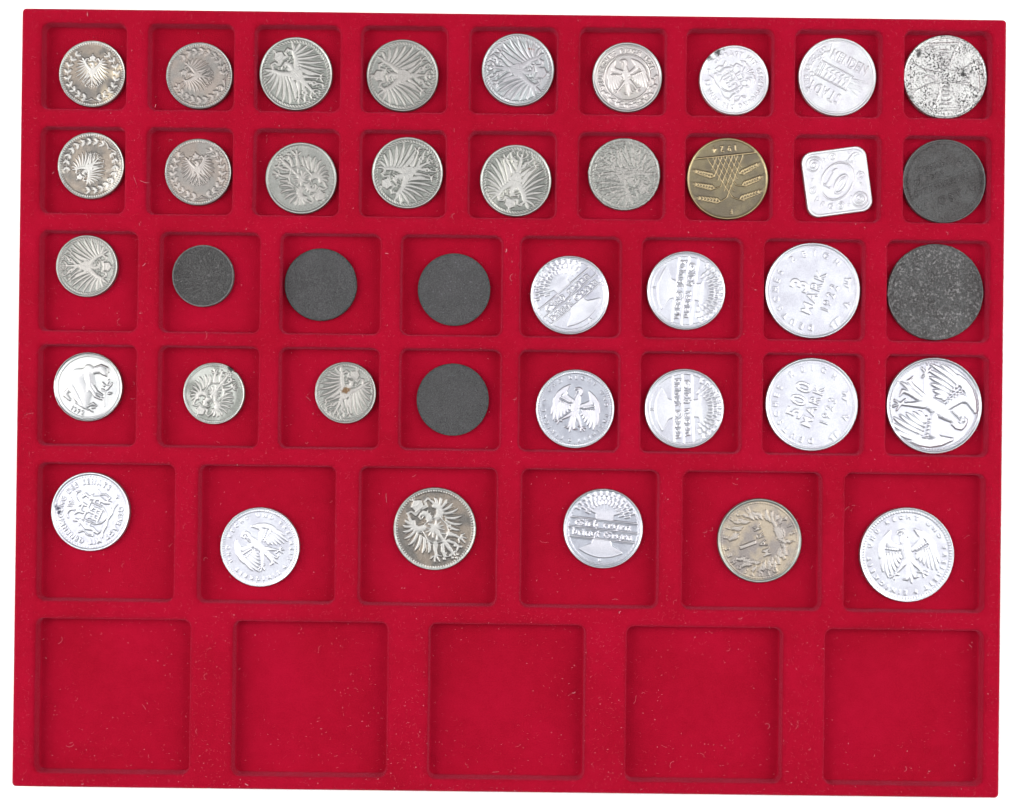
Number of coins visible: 40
